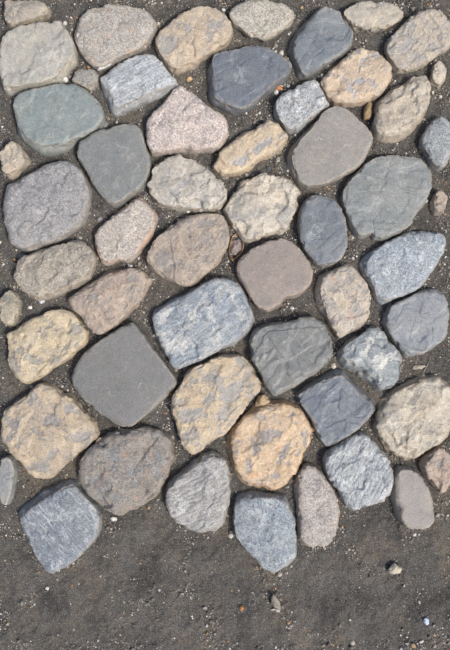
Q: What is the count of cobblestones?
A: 56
